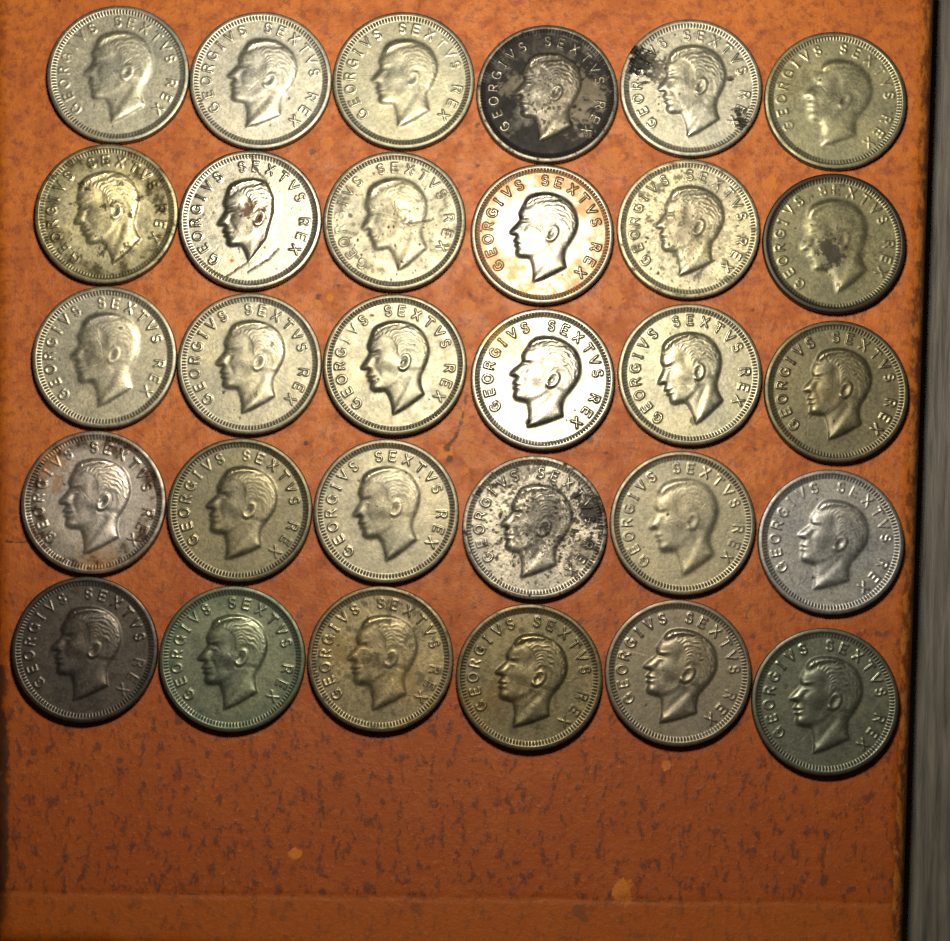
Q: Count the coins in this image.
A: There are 30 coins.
